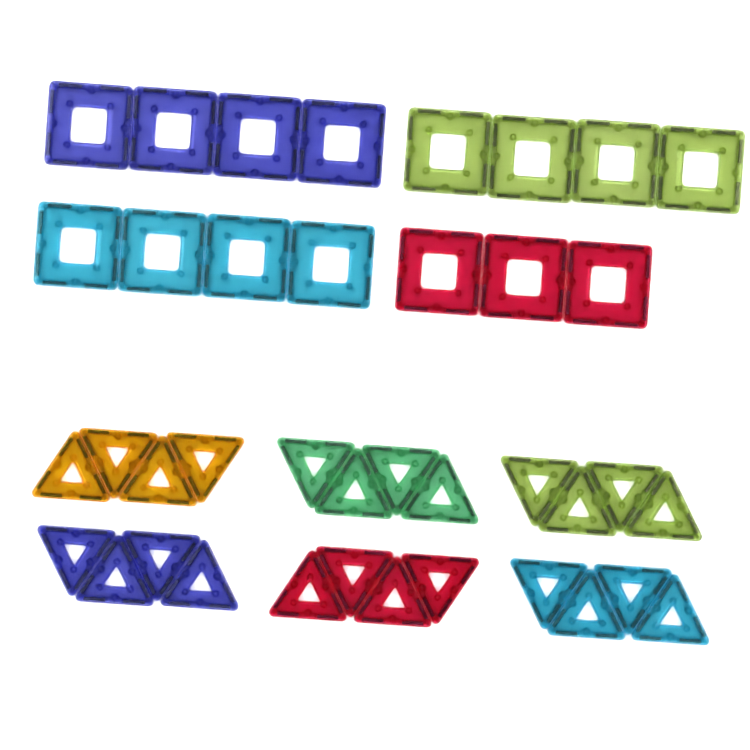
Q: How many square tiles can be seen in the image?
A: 15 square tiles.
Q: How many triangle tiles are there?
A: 24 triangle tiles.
